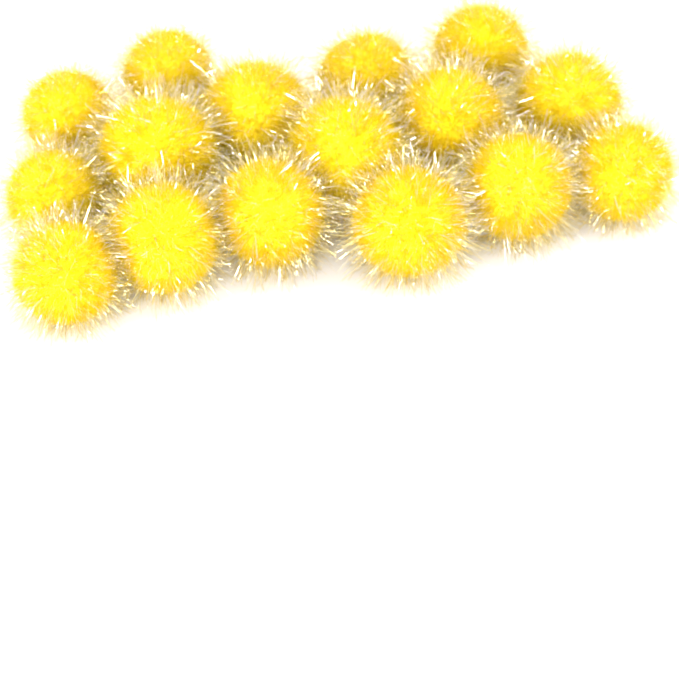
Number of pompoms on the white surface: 16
